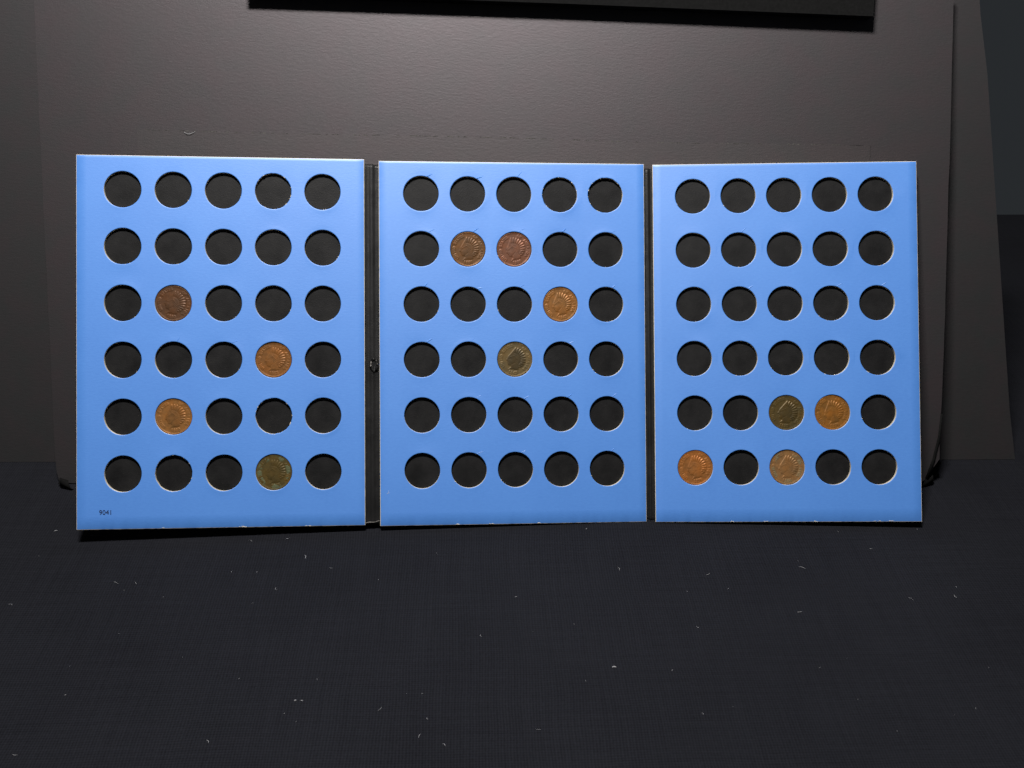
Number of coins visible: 12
